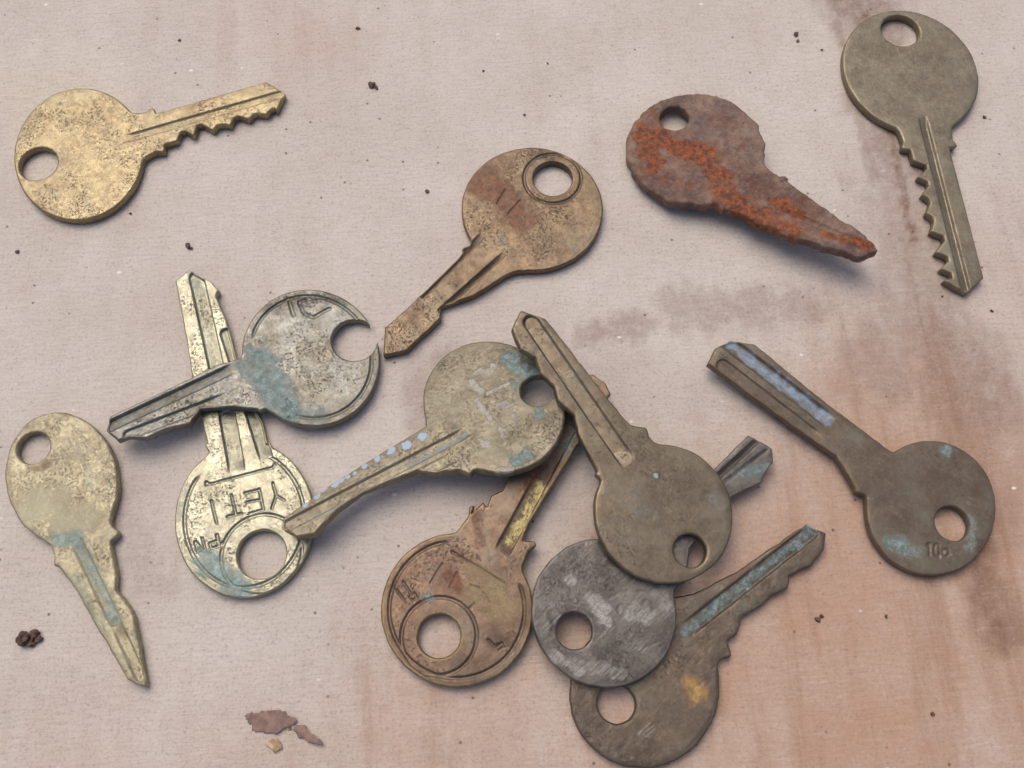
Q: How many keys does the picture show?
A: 13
